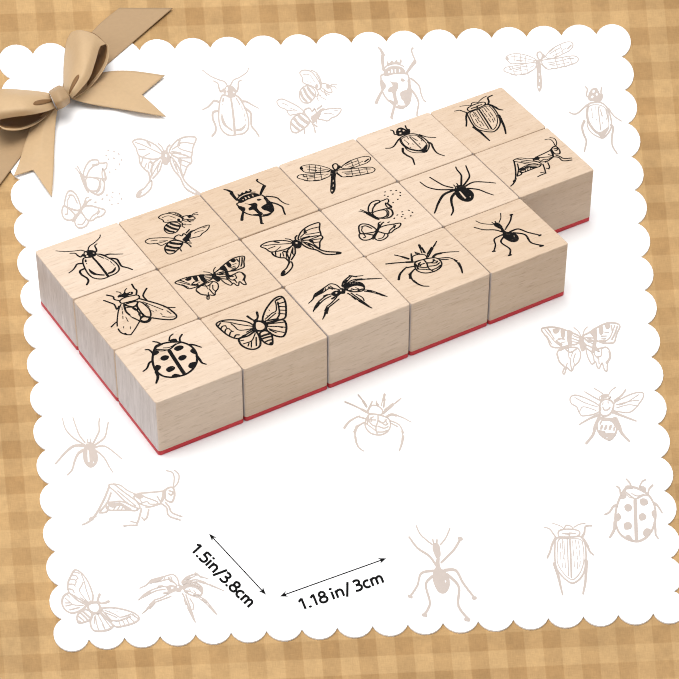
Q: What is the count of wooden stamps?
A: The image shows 17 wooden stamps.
